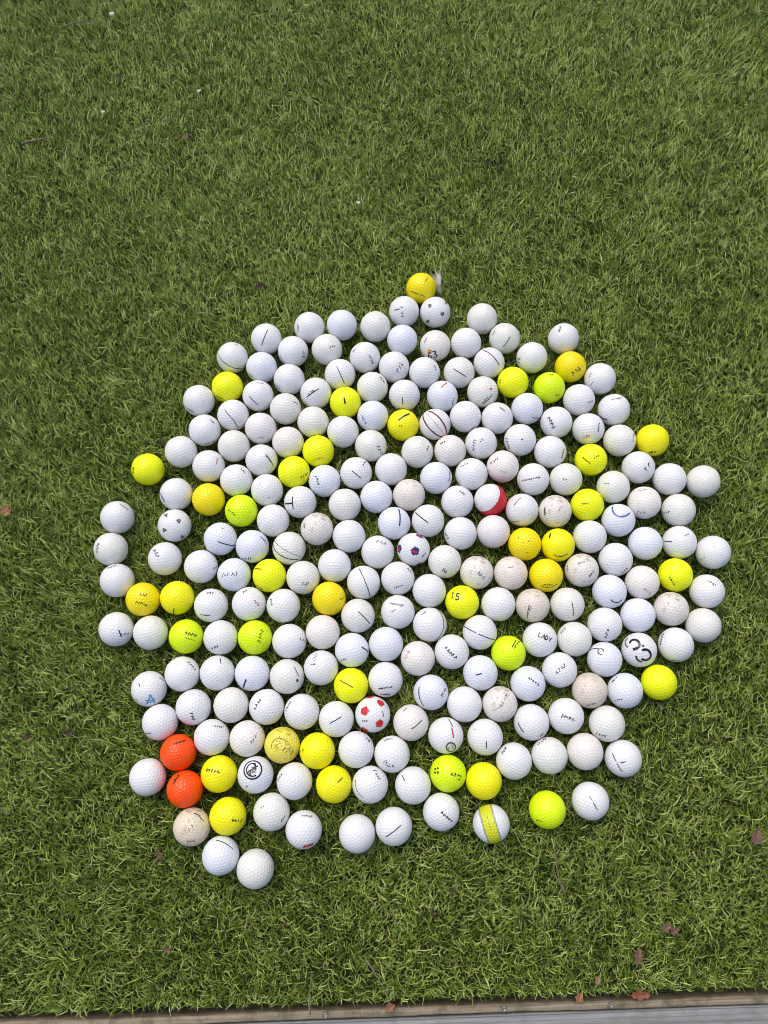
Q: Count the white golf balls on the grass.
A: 200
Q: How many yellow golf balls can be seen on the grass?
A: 37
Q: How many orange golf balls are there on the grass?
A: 2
